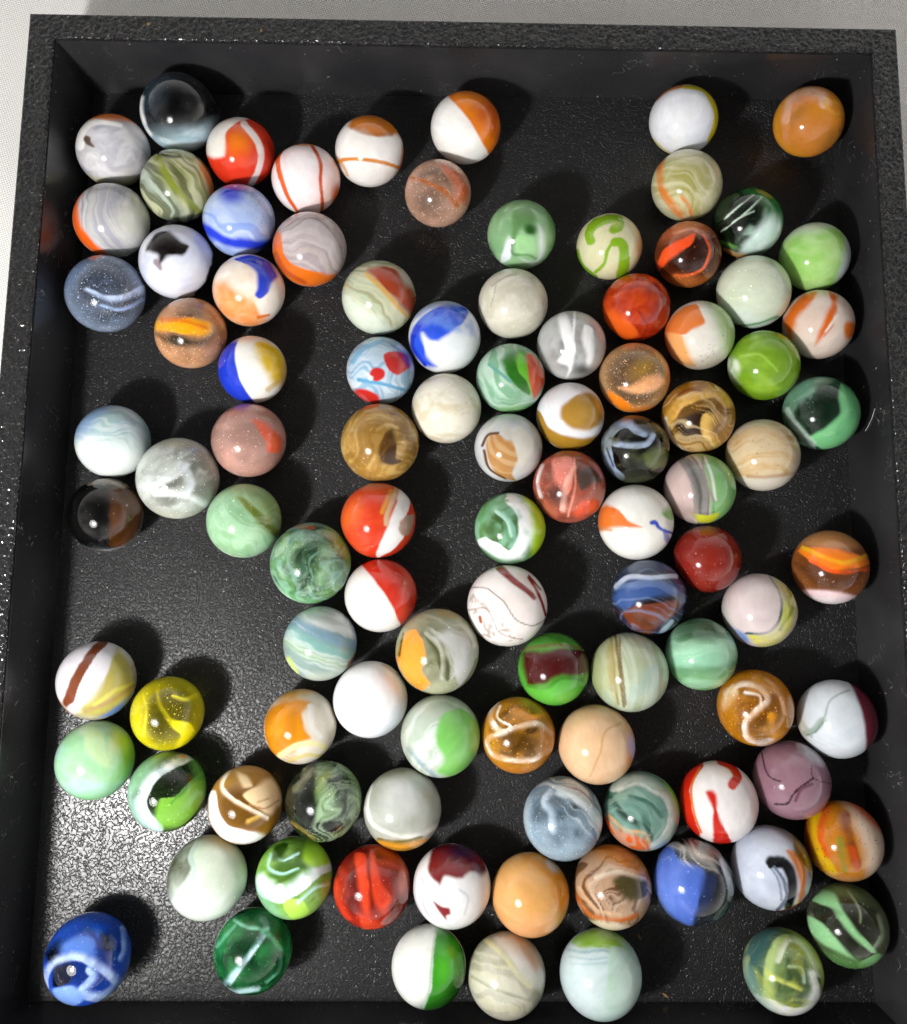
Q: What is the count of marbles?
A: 100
